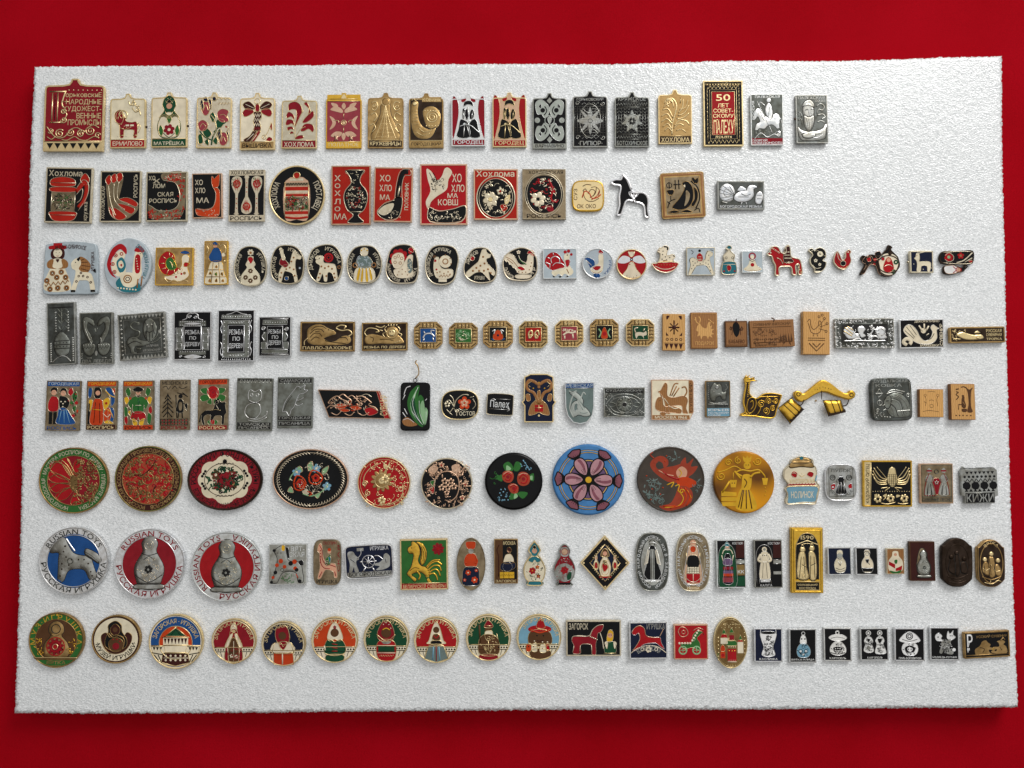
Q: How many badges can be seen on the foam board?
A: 161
